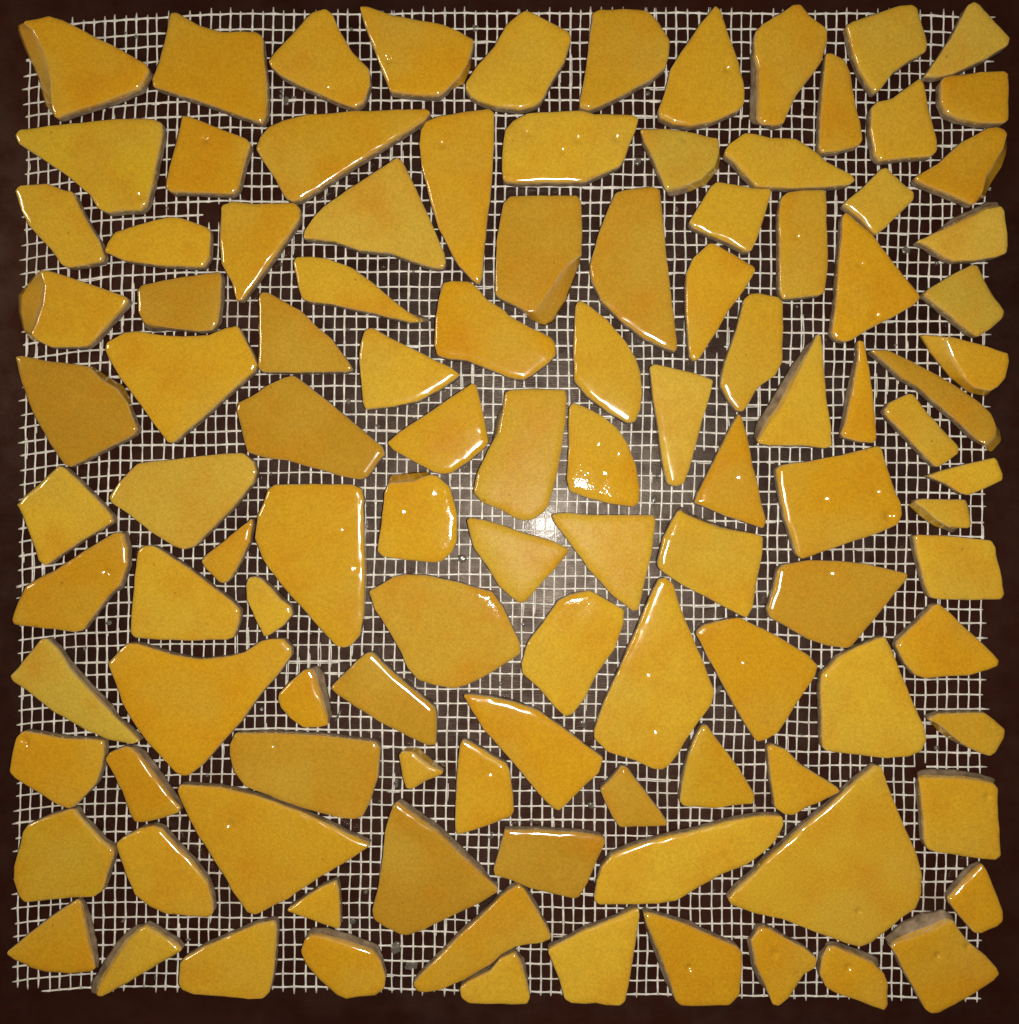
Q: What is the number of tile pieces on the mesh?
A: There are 112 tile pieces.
